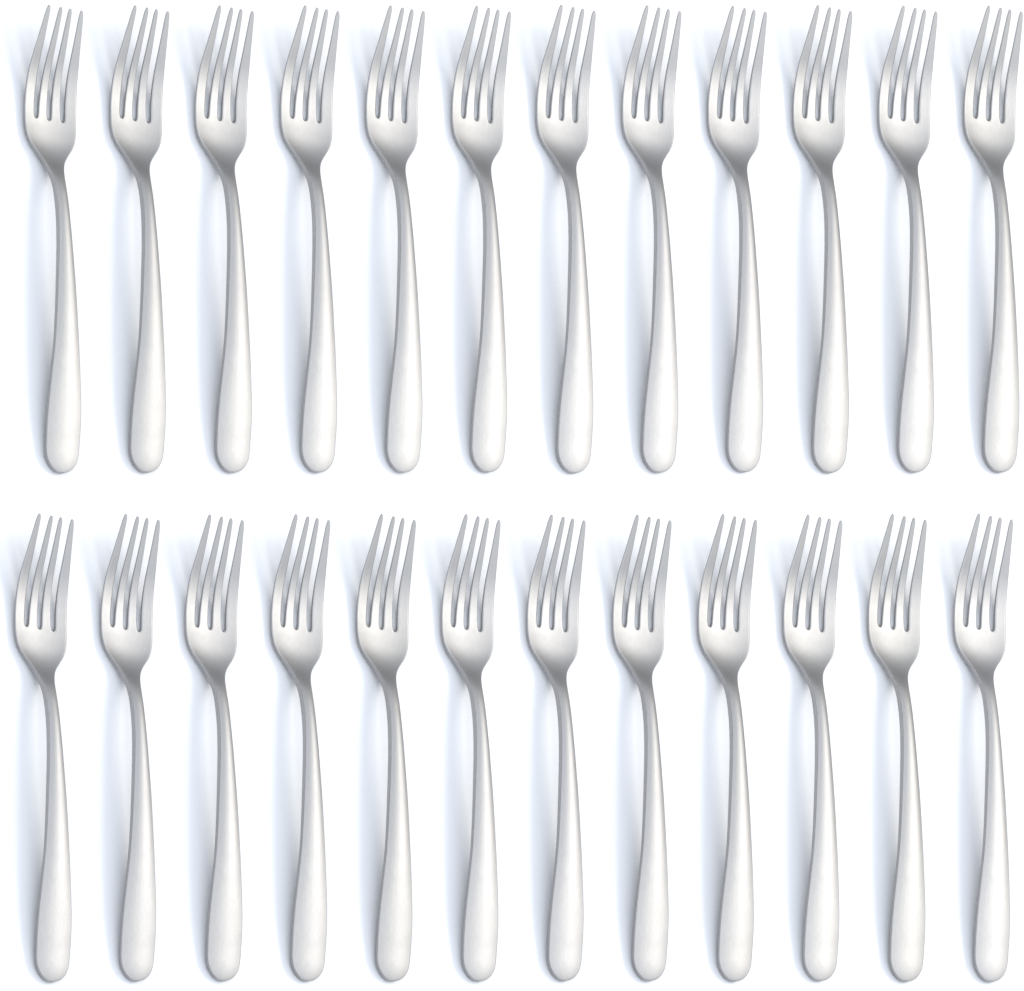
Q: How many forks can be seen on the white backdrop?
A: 24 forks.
